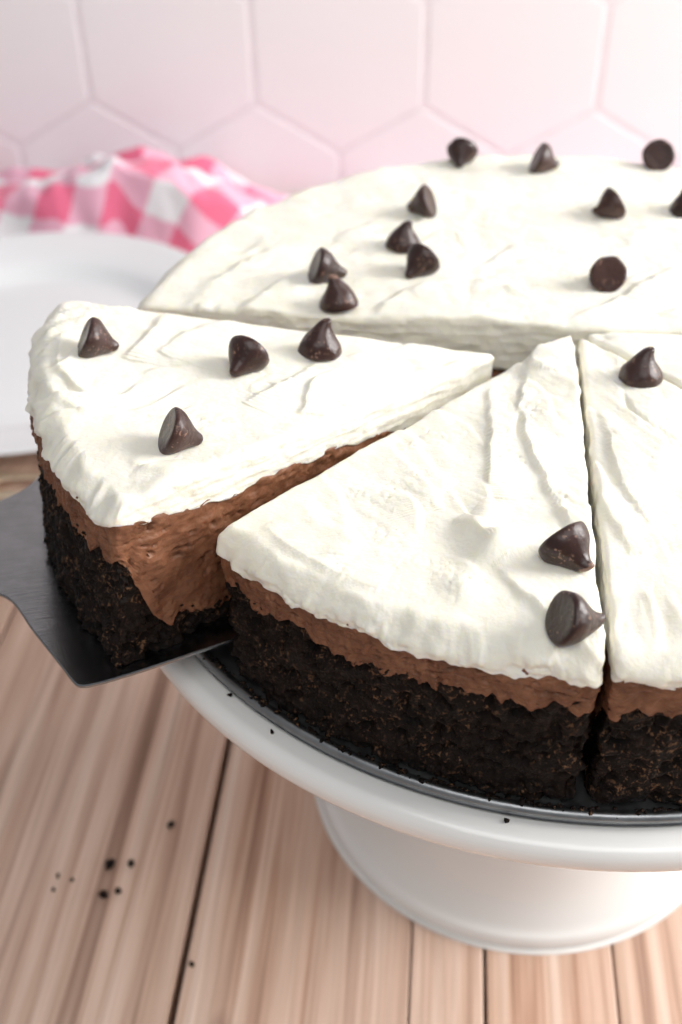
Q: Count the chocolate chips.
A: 18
